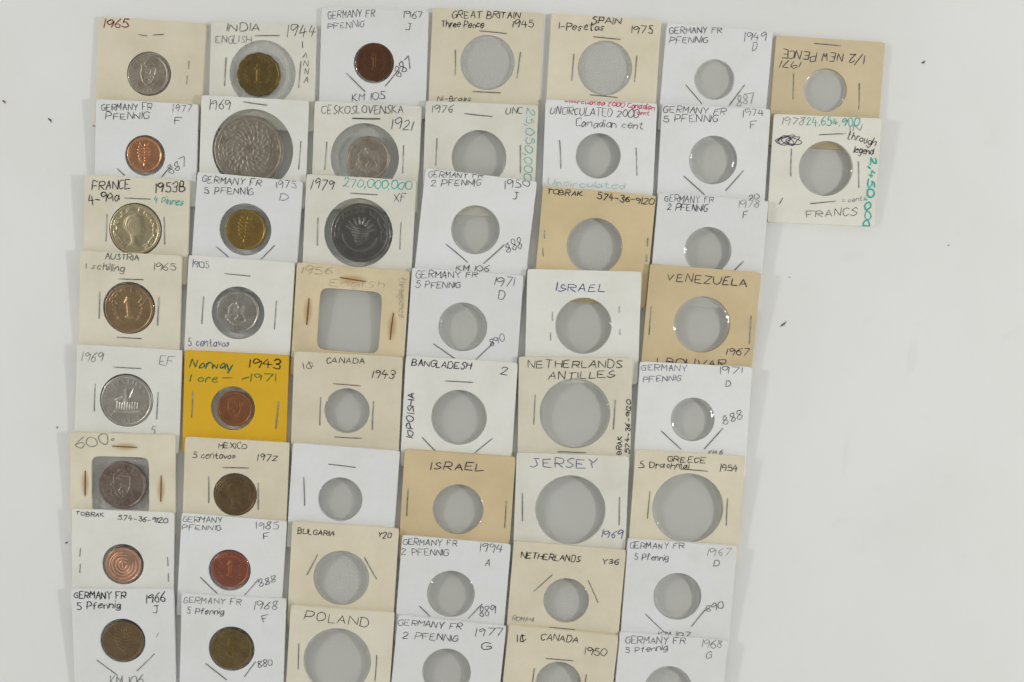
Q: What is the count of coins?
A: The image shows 19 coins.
